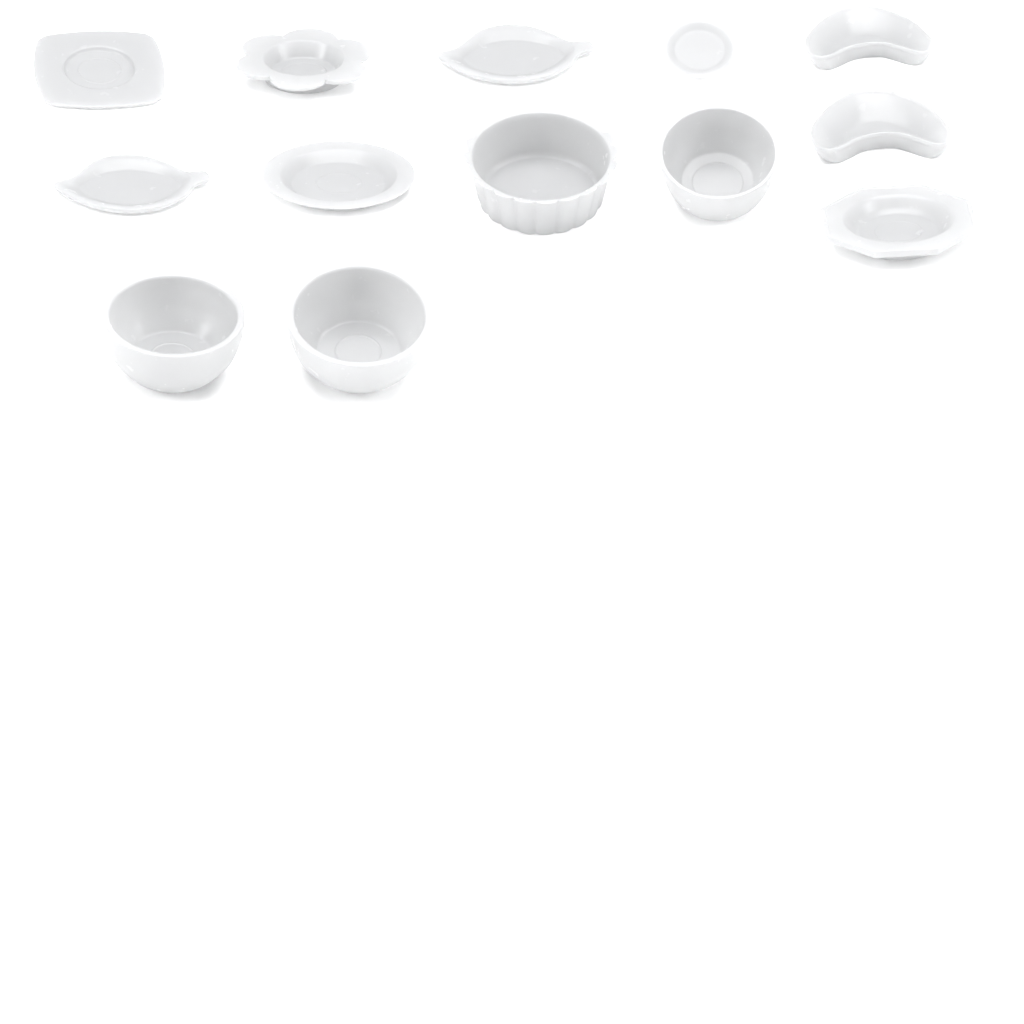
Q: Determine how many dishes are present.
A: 13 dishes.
